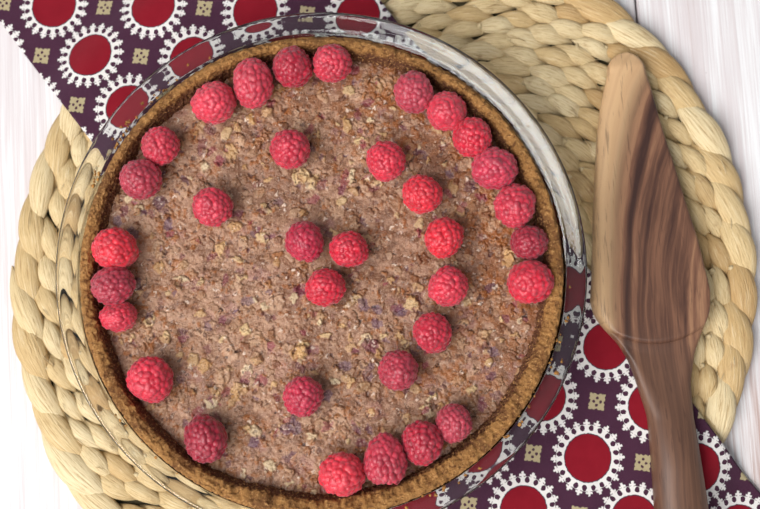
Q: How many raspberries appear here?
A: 34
